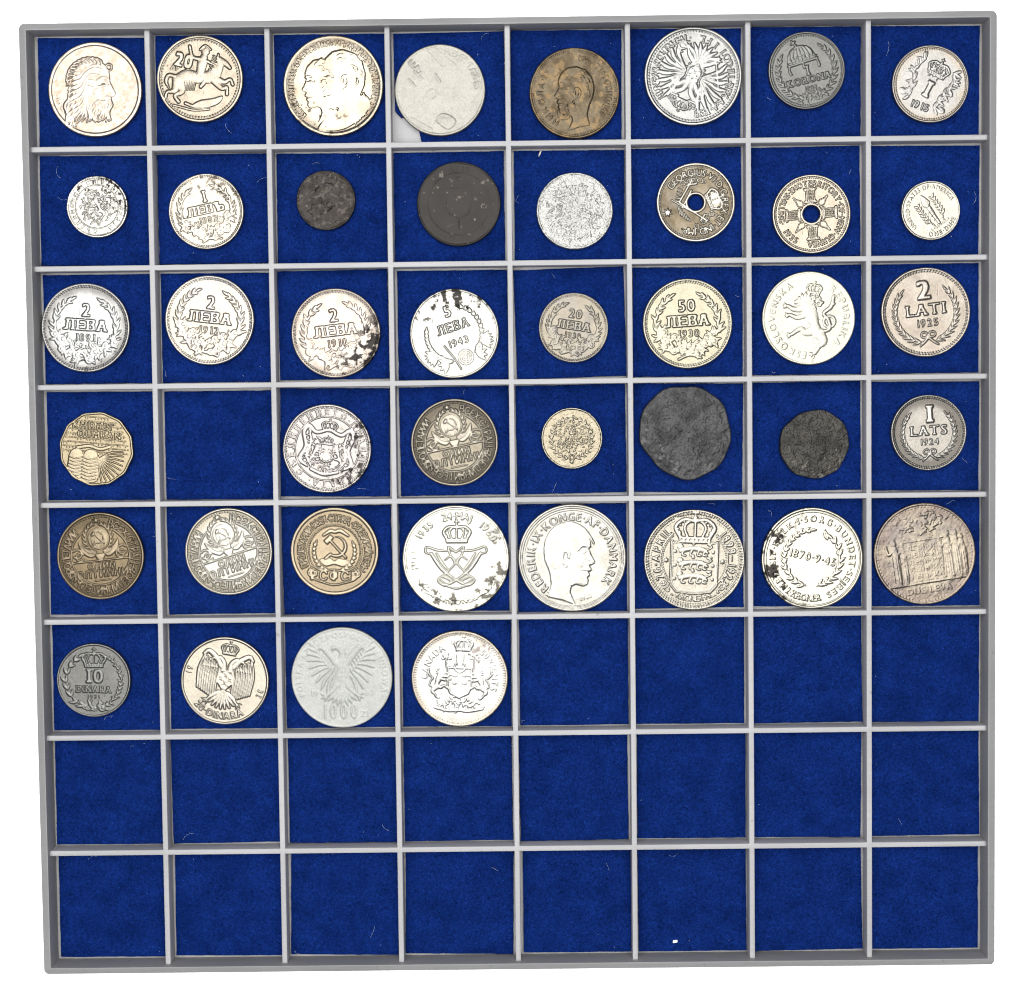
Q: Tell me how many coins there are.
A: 43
